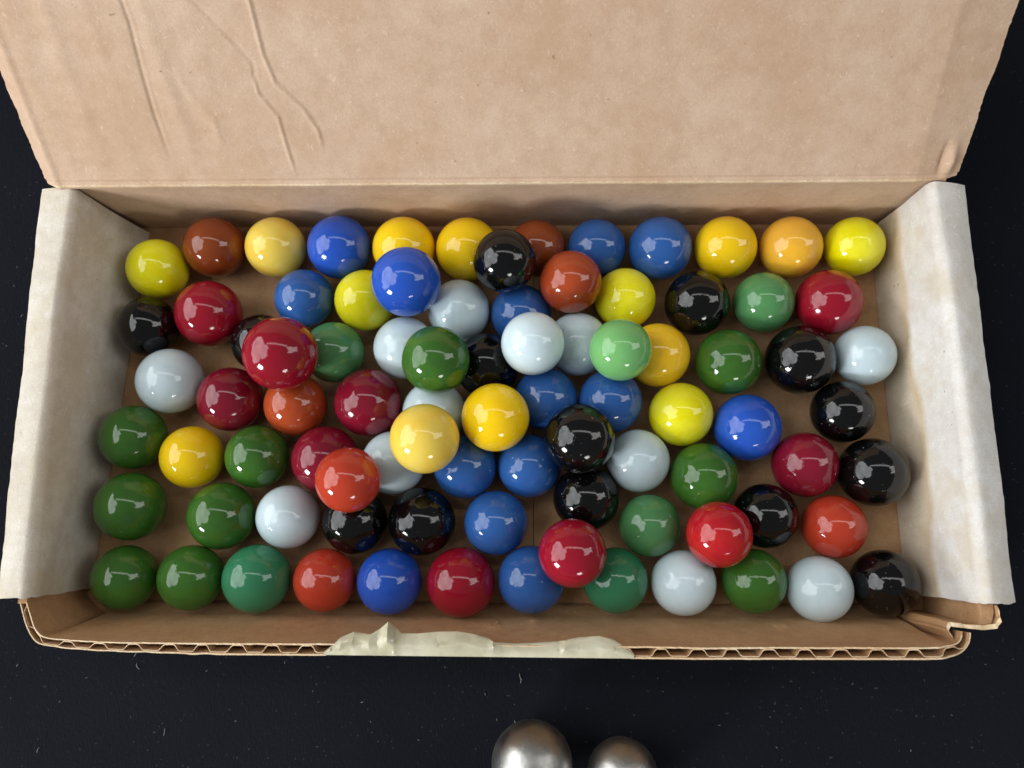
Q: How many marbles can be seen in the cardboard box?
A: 87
